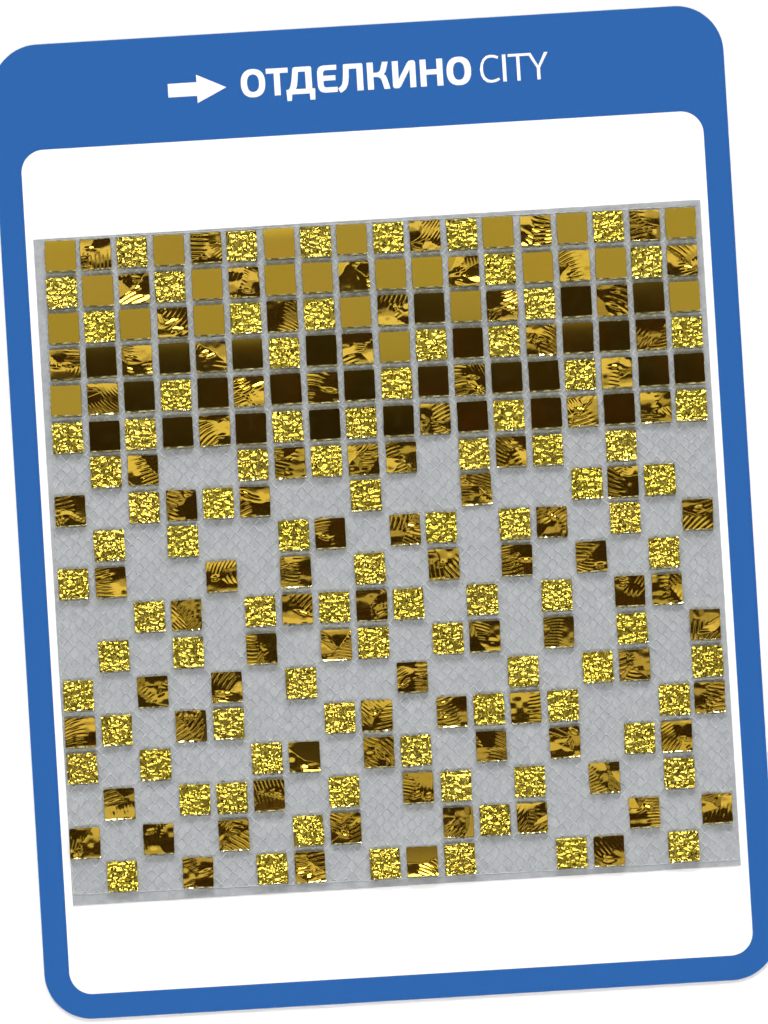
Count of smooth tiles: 50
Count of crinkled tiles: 88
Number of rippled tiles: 92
